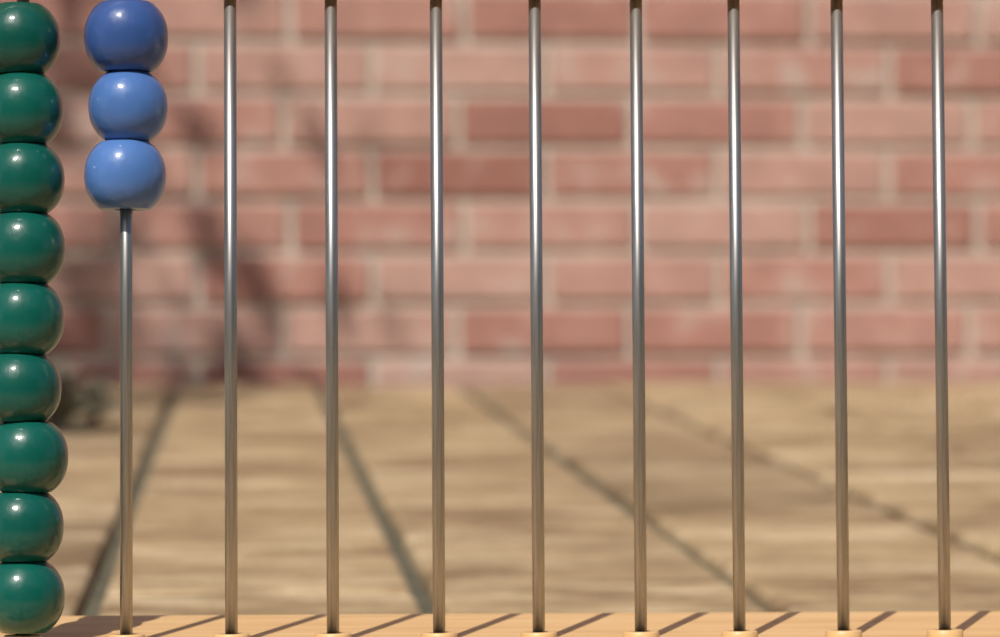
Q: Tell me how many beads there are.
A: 12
